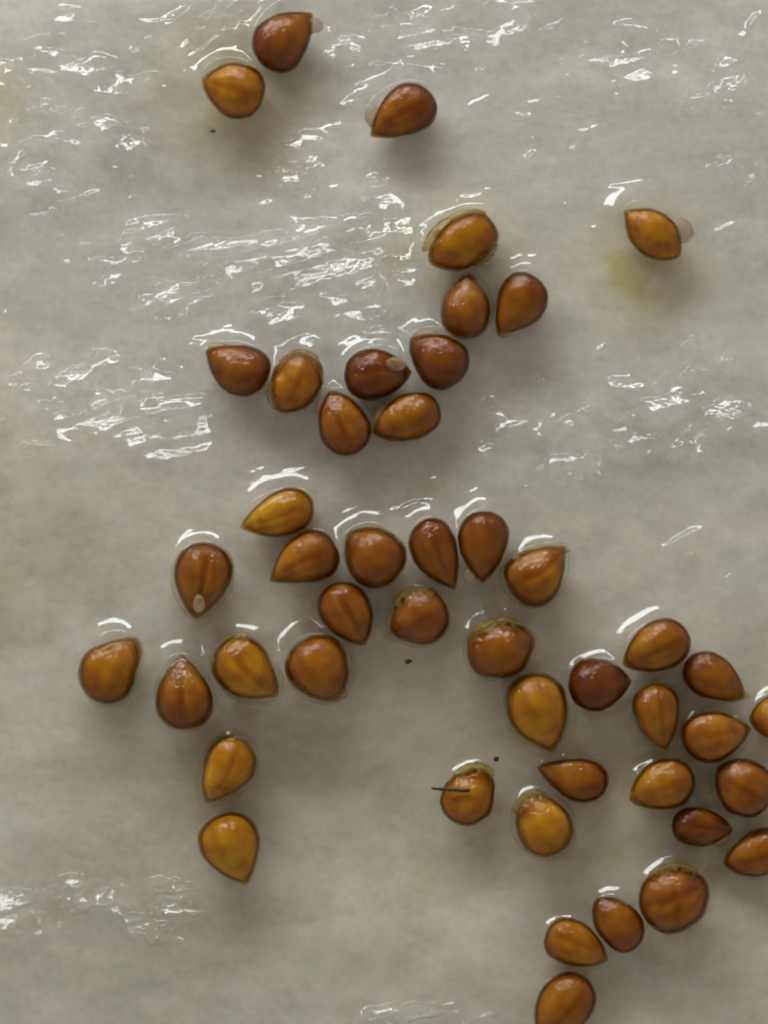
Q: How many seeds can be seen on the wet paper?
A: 47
